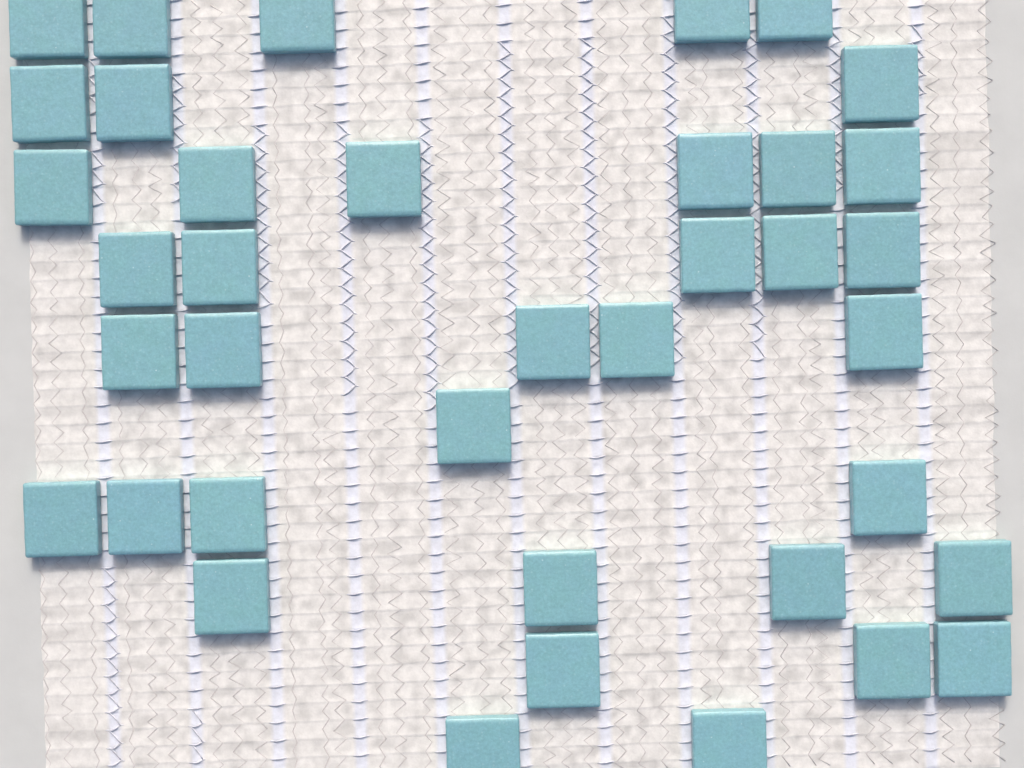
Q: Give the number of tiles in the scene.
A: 38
